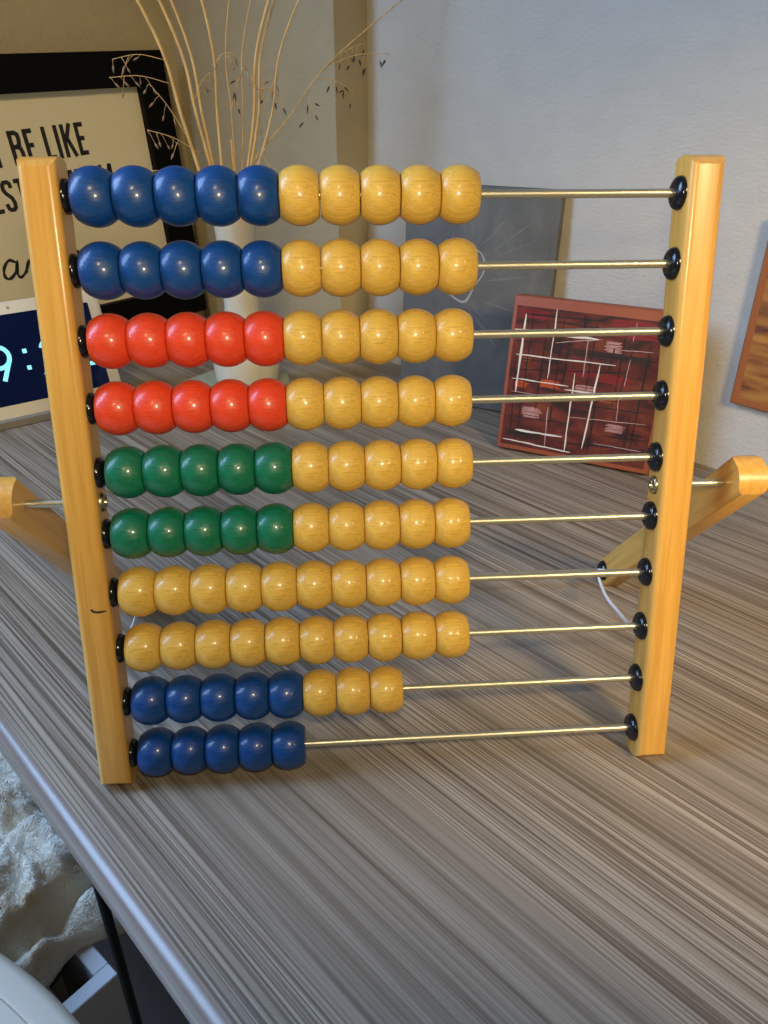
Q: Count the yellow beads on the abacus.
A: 53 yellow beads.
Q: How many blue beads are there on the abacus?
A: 20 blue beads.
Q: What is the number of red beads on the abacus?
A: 10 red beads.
